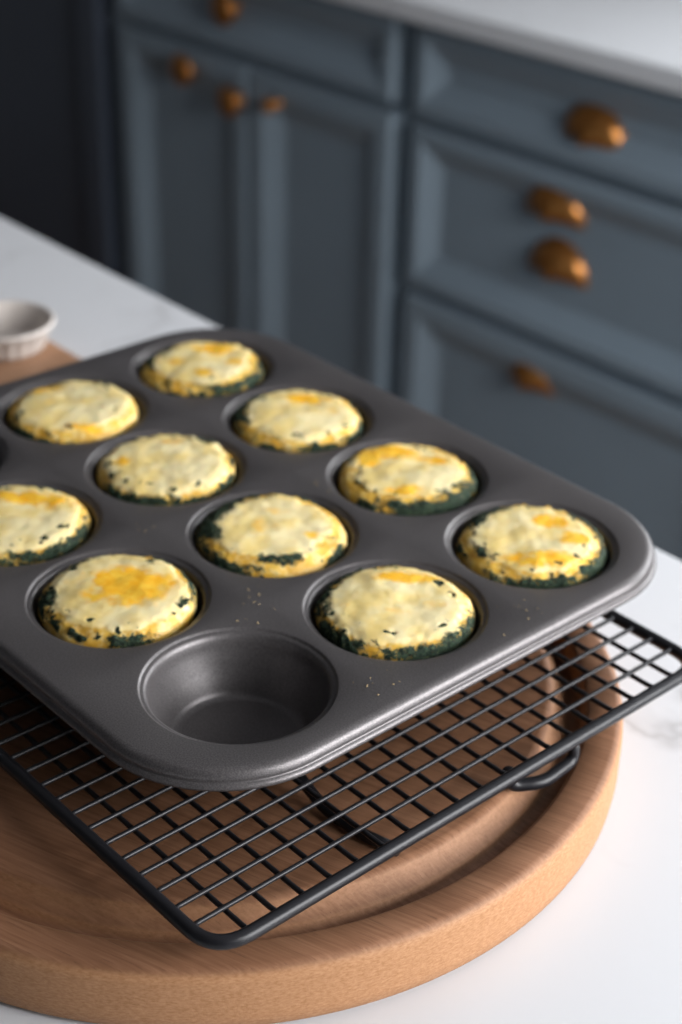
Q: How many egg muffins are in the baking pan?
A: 10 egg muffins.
